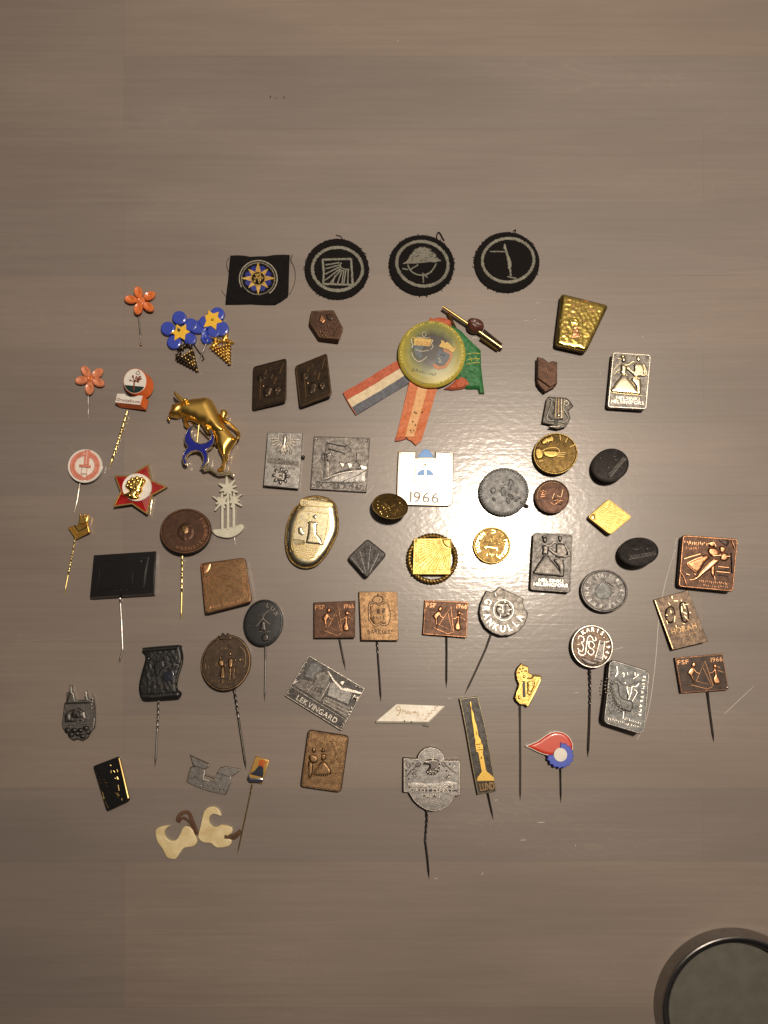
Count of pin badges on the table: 59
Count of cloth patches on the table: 4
